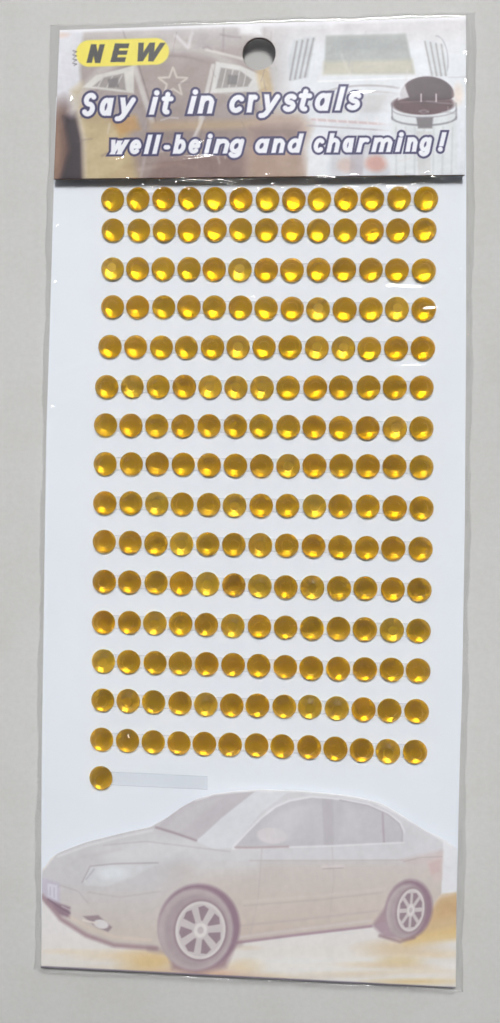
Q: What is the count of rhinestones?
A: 196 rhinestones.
